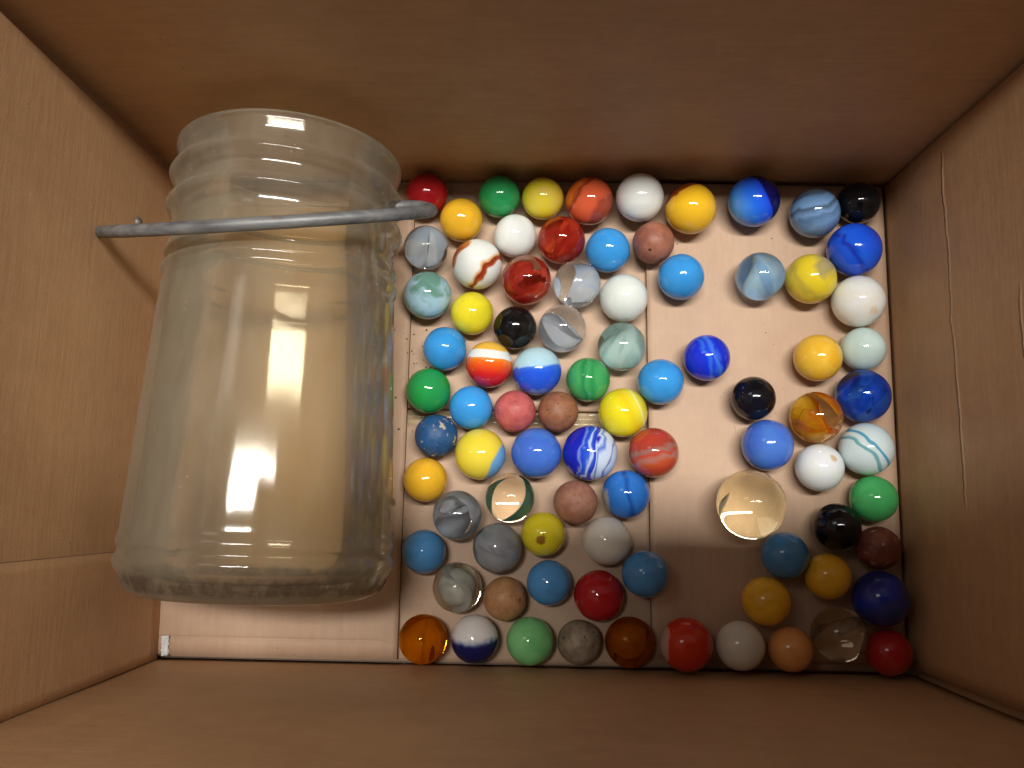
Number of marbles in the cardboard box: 85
